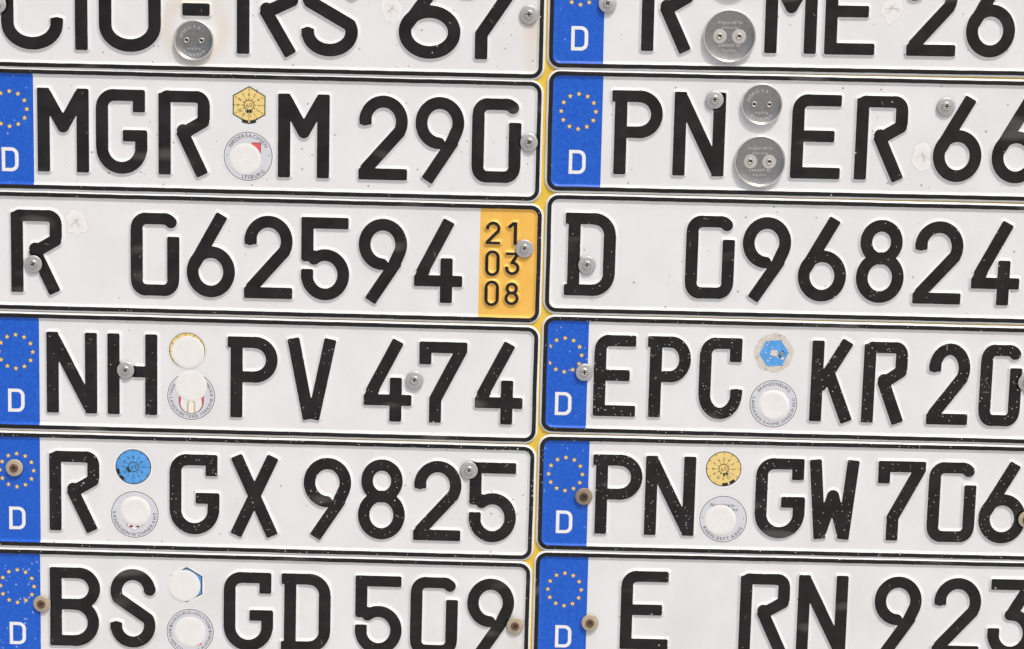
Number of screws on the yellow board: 20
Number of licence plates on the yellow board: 12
